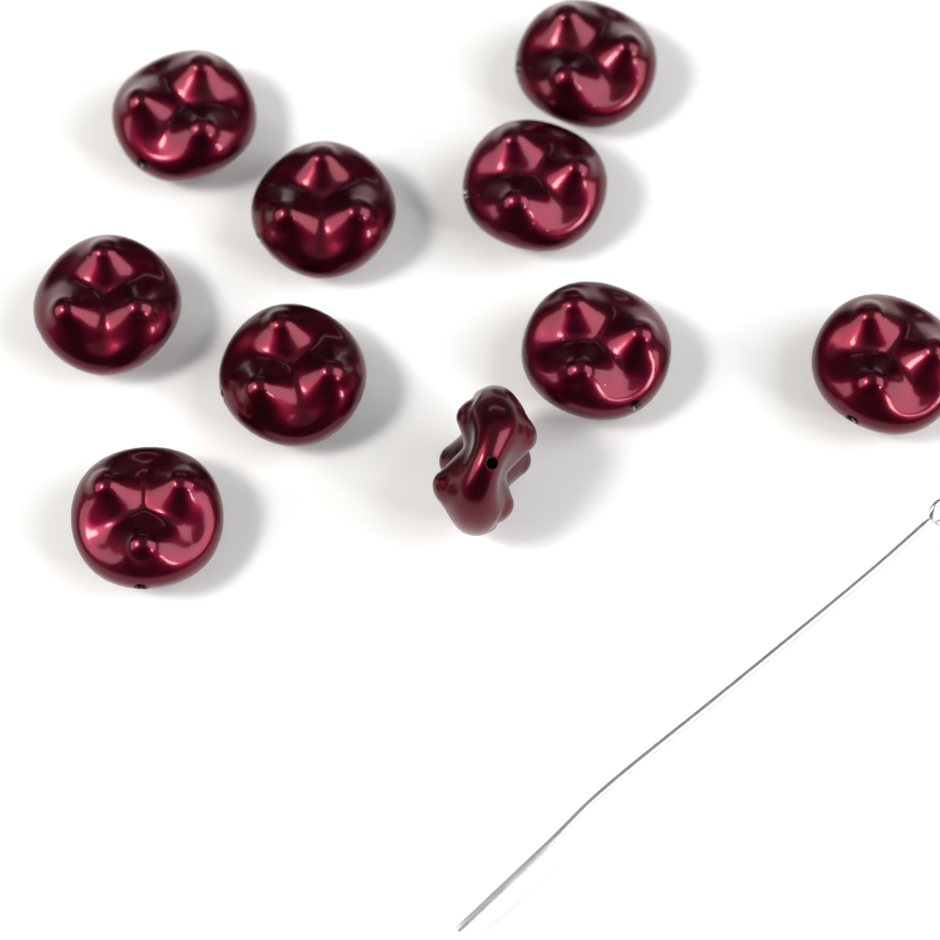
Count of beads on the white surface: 10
